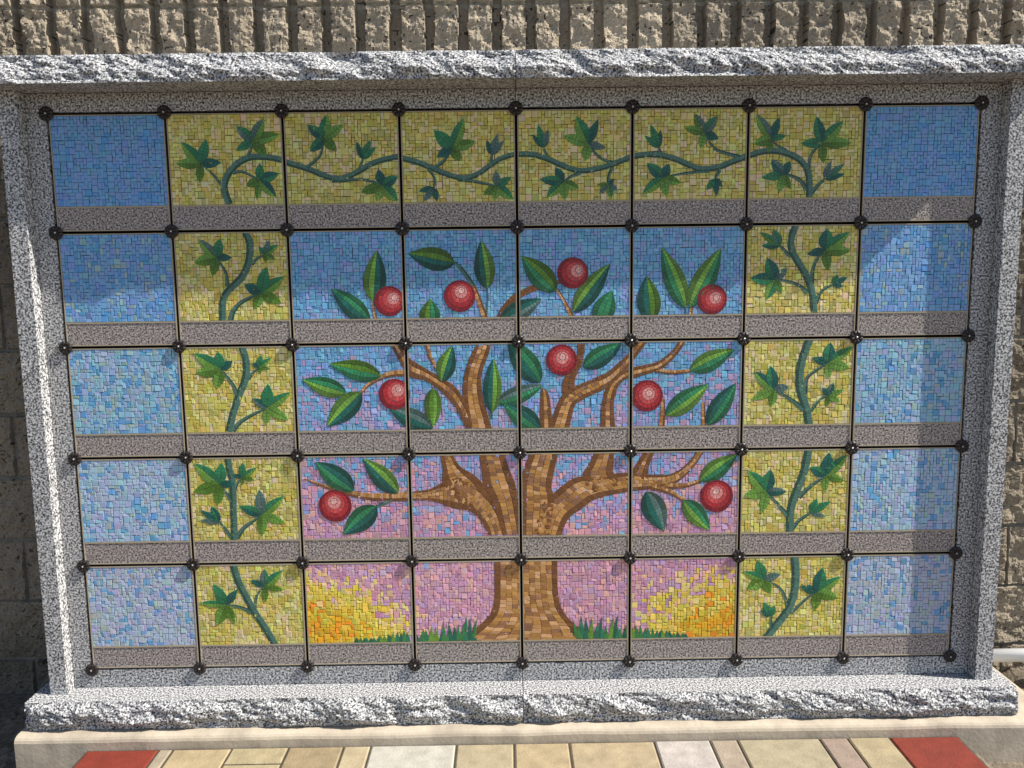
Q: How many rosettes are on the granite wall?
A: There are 54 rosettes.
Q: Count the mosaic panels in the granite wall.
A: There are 40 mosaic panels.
